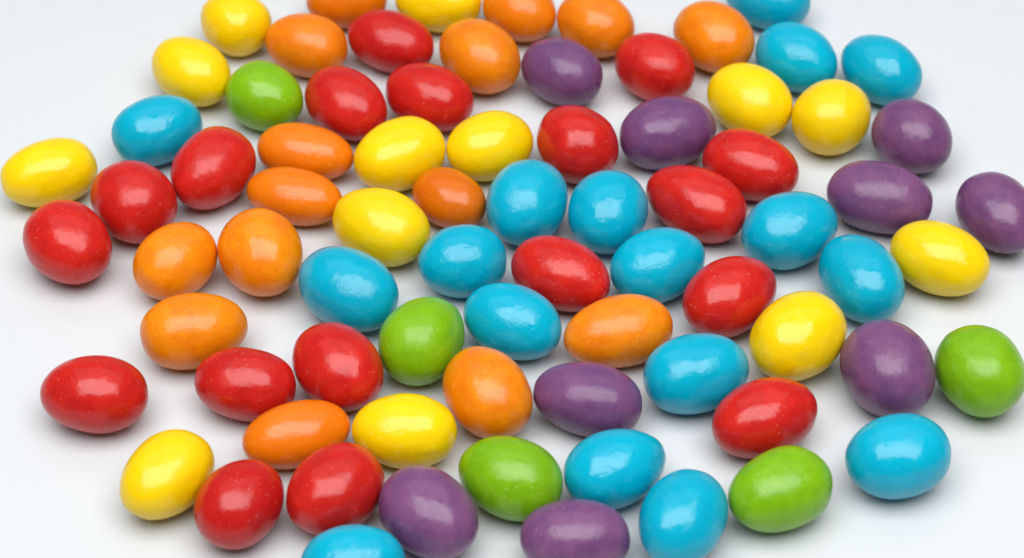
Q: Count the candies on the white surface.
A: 77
